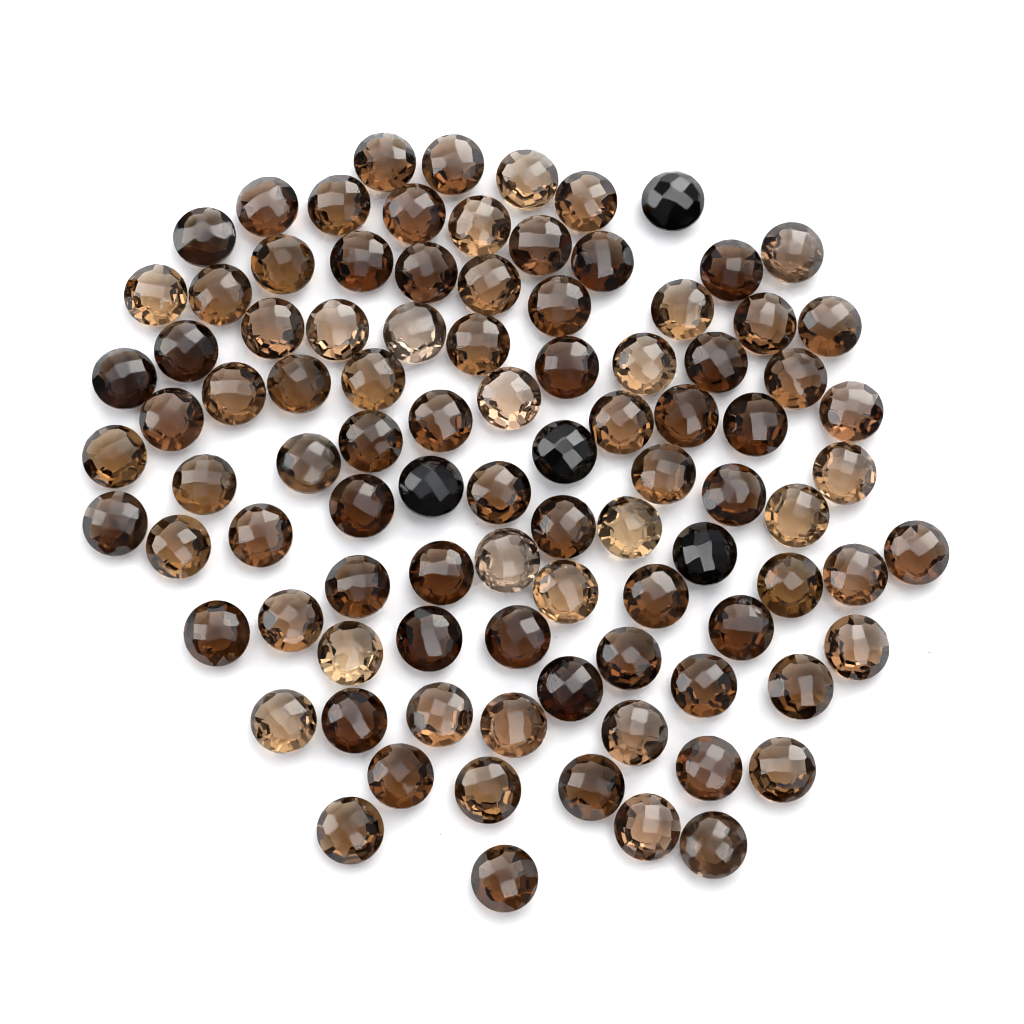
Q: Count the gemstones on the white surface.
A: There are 95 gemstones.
